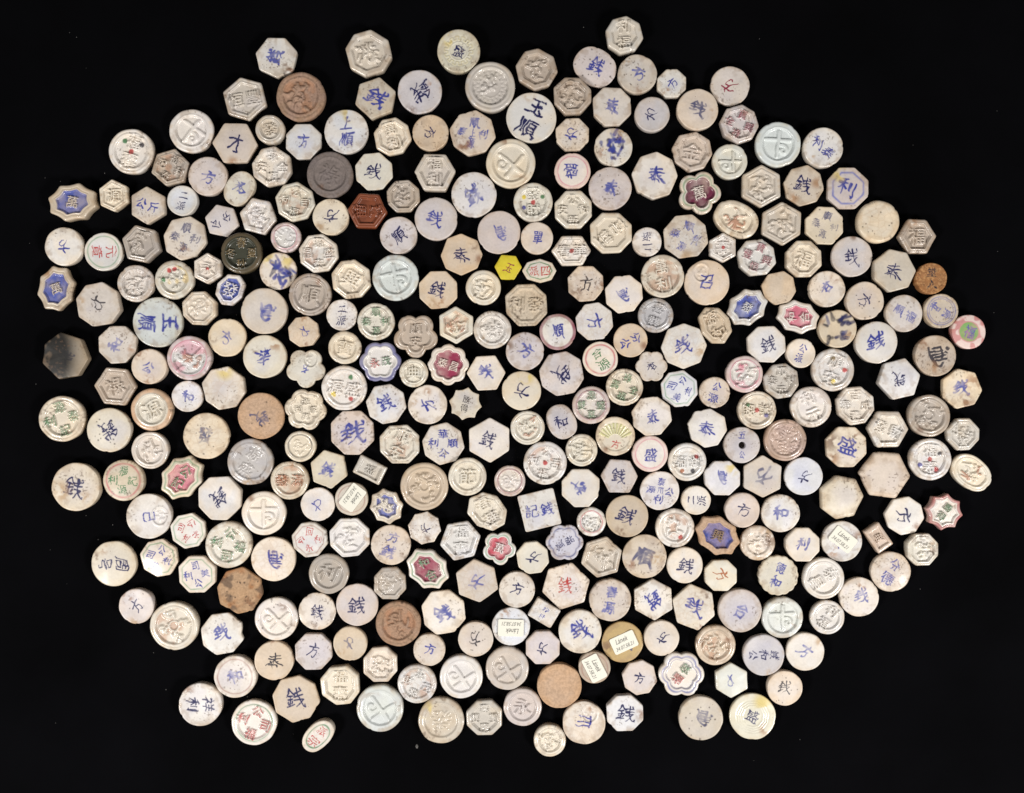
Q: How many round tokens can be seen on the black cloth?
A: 169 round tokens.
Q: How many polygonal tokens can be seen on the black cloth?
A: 127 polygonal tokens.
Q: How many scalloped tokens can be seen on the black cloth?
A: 22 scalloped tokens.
